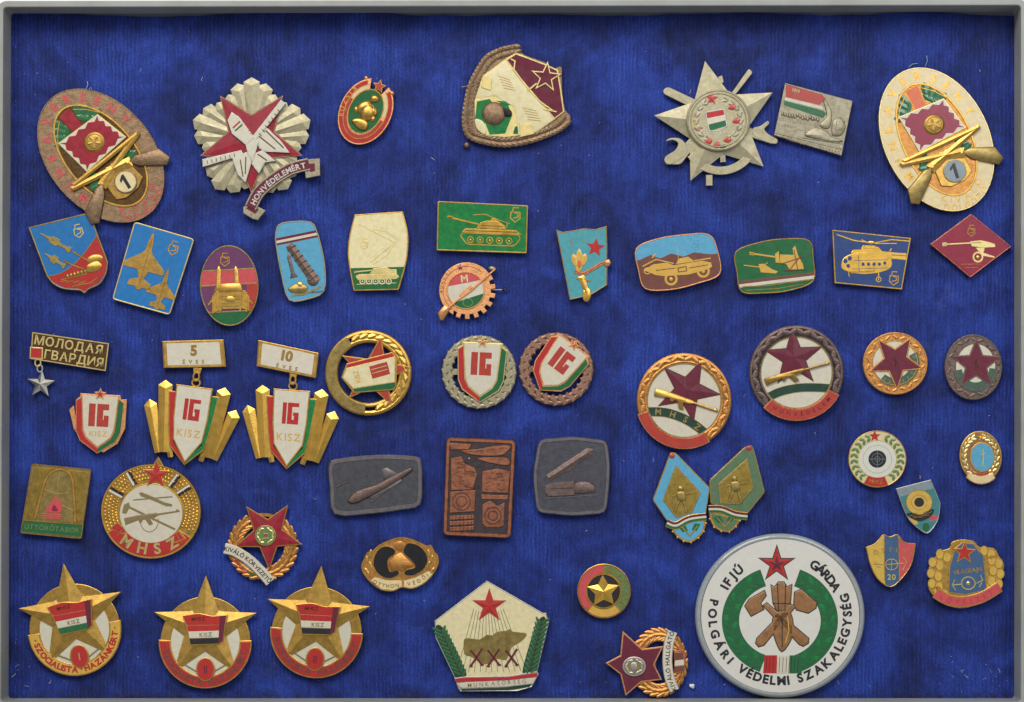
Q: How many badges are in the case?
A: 51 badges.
